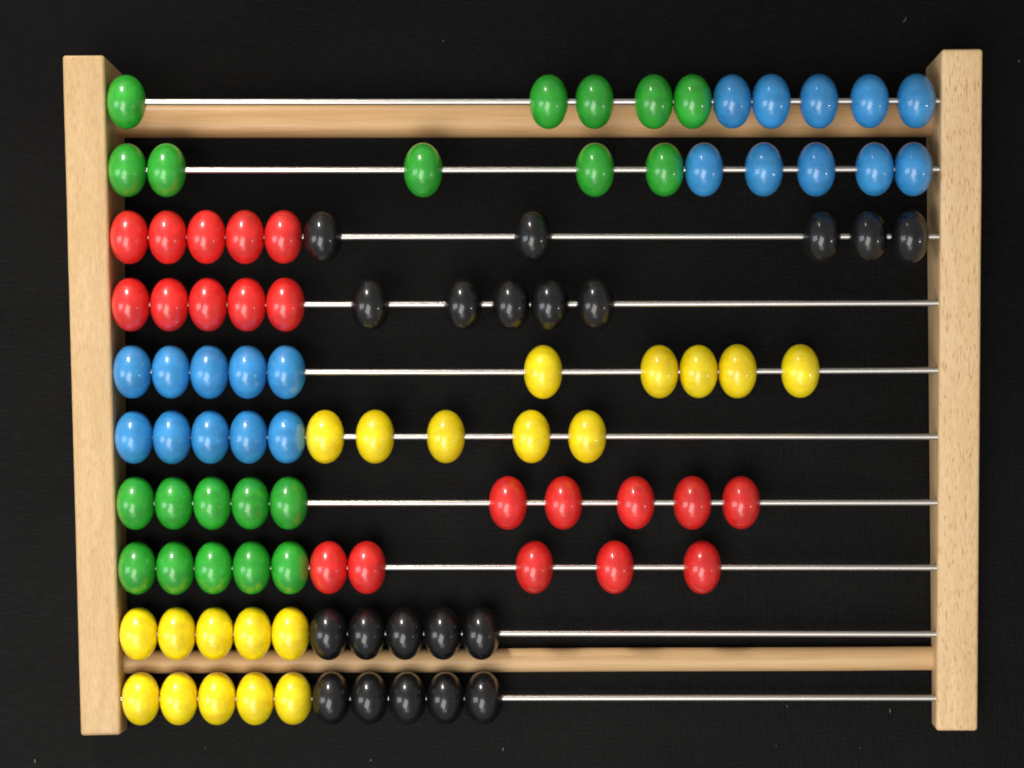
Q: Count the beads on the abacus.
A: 100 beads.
